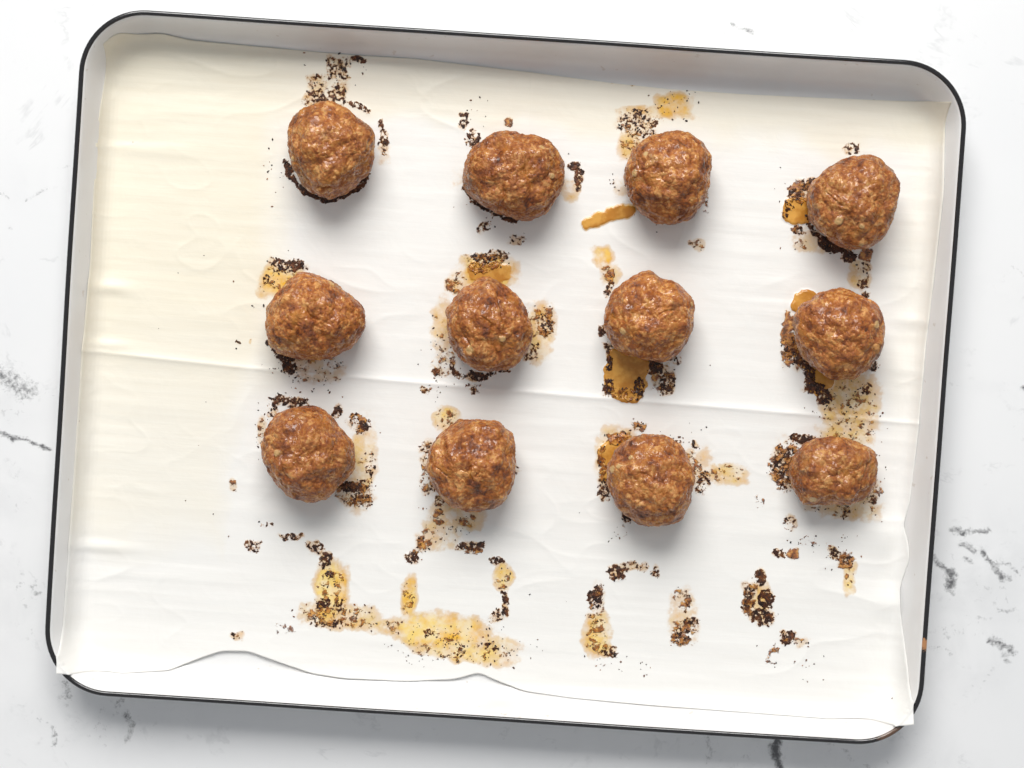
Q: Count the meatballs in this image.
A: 12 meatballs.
